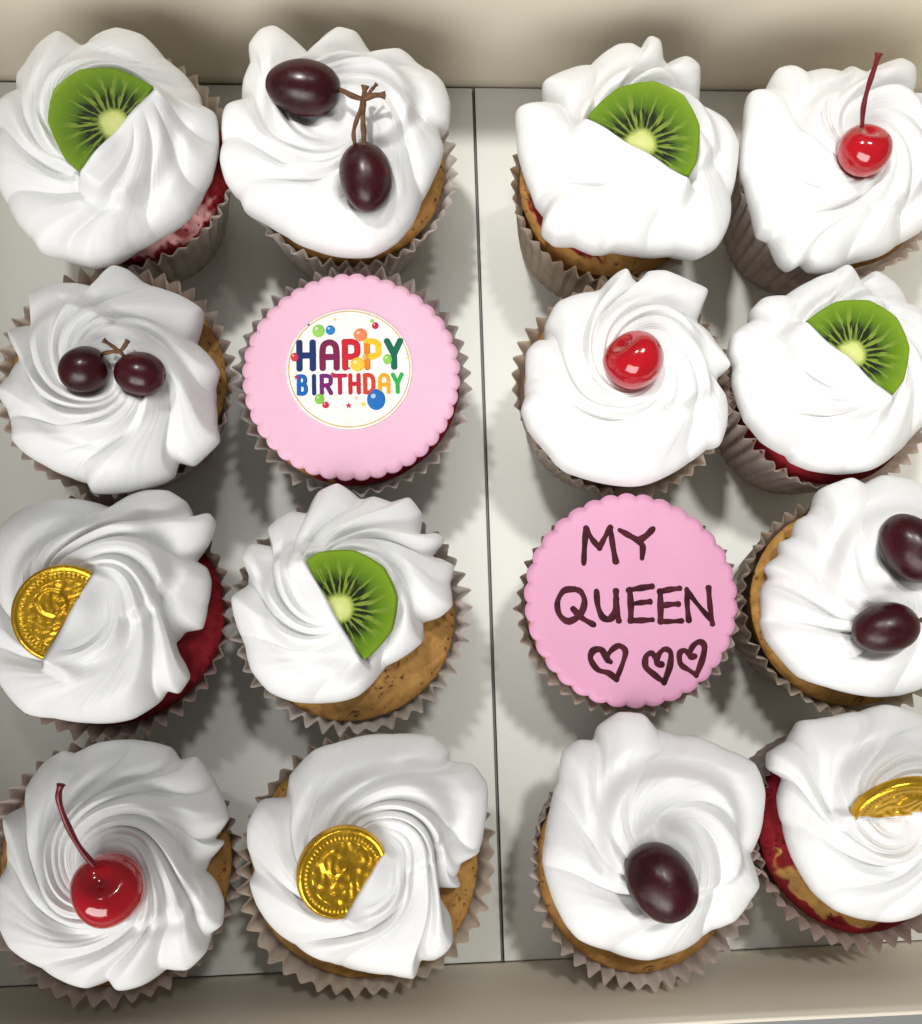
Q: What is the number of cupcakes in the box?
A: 16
